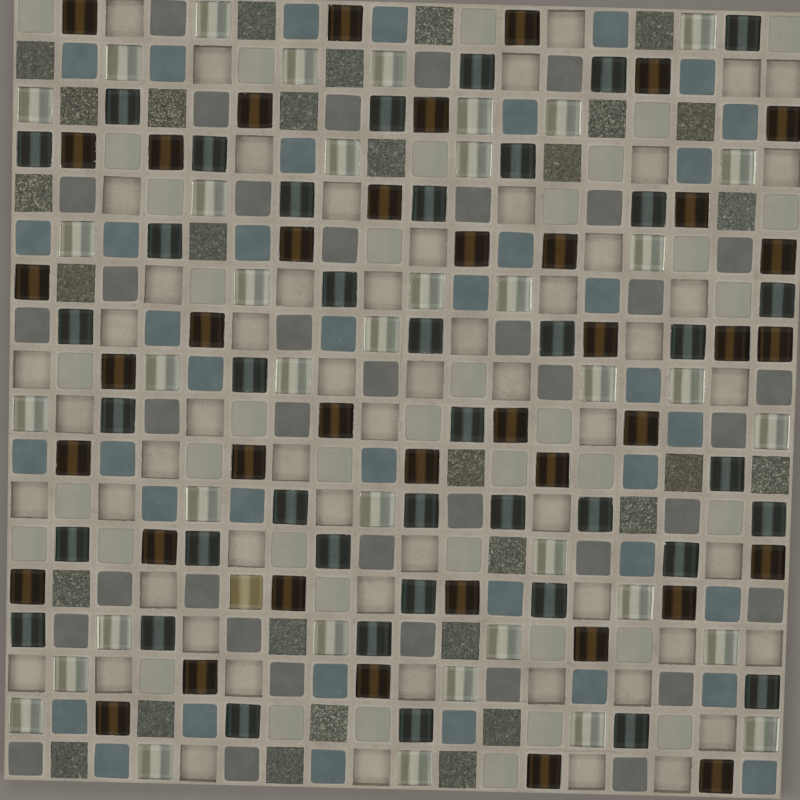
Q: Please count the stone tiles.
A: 30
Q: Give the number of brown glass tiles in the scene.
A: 40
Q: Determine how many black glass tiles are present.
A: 40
